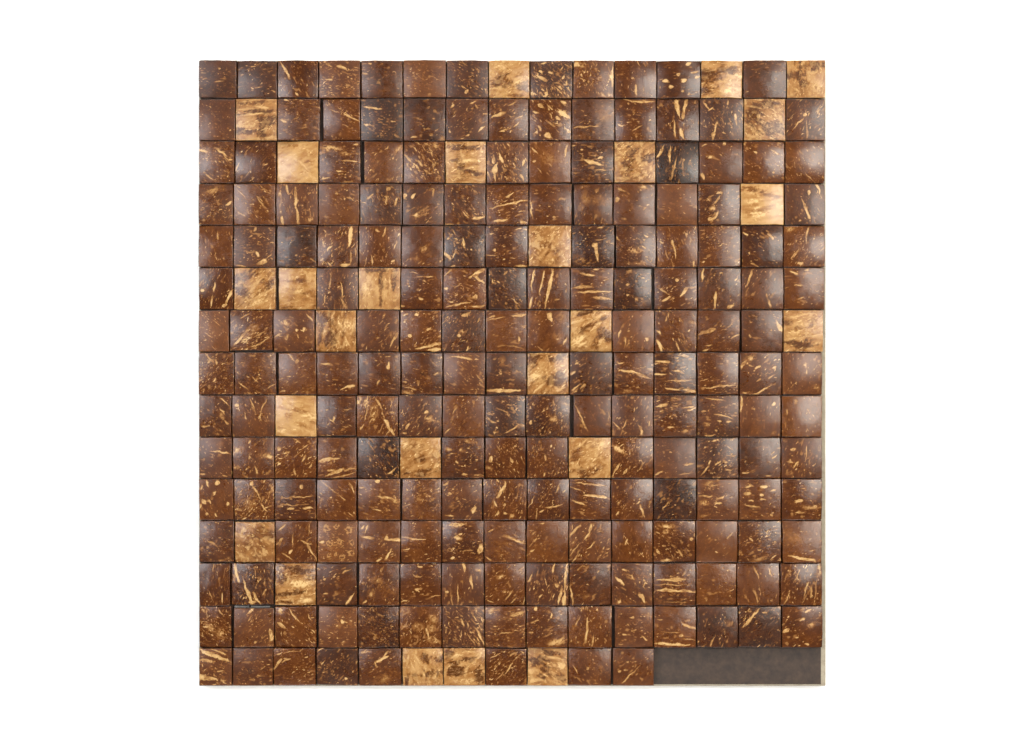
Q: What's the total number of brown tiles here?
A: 196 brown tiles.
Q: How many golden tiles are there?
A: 25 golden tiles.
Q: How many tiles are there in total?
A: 221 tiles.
